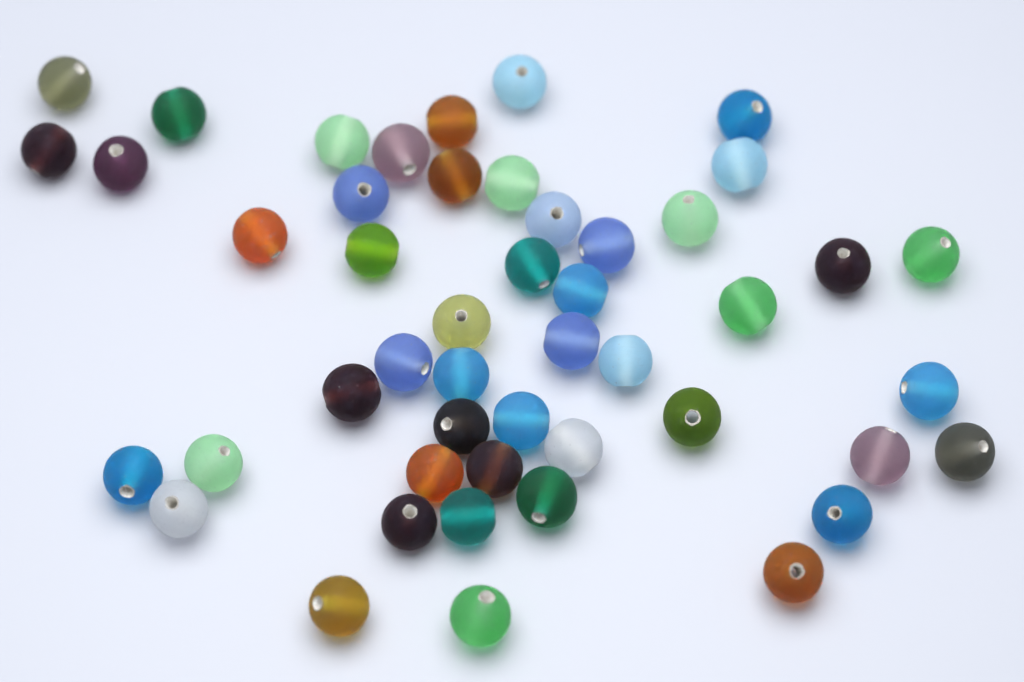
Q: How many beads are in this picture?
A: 48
